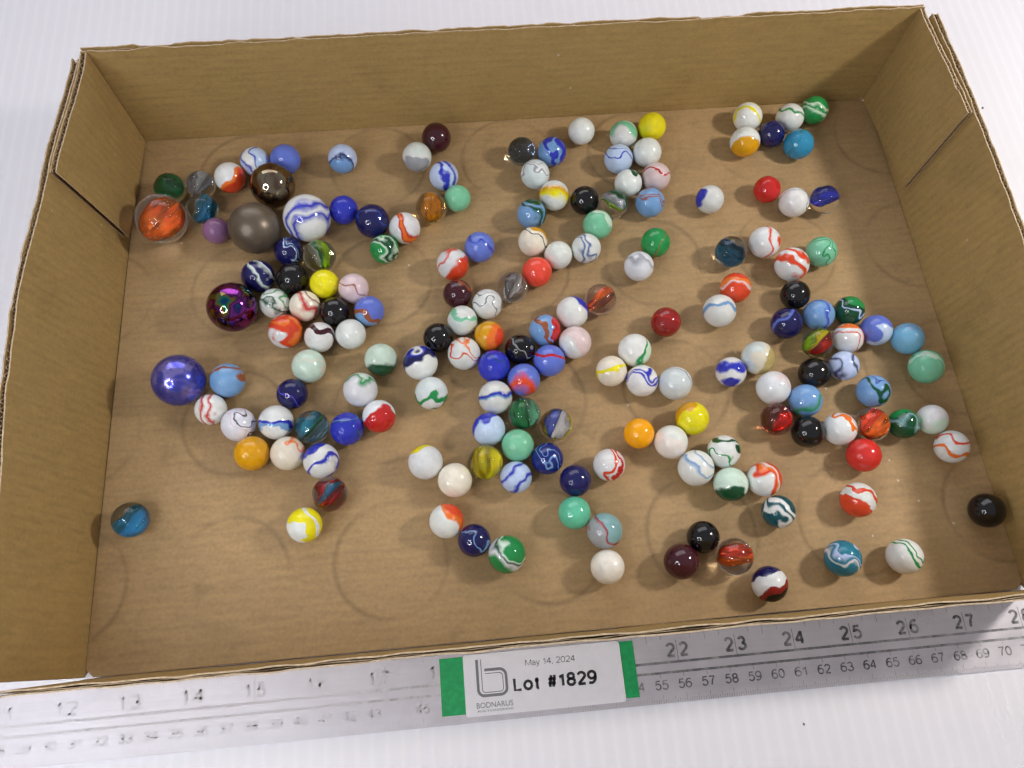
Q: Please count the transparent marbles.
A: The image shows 22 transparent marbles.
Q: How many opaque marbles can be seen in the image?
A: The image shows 151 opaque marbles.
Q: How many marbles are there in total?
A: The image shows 173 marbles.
